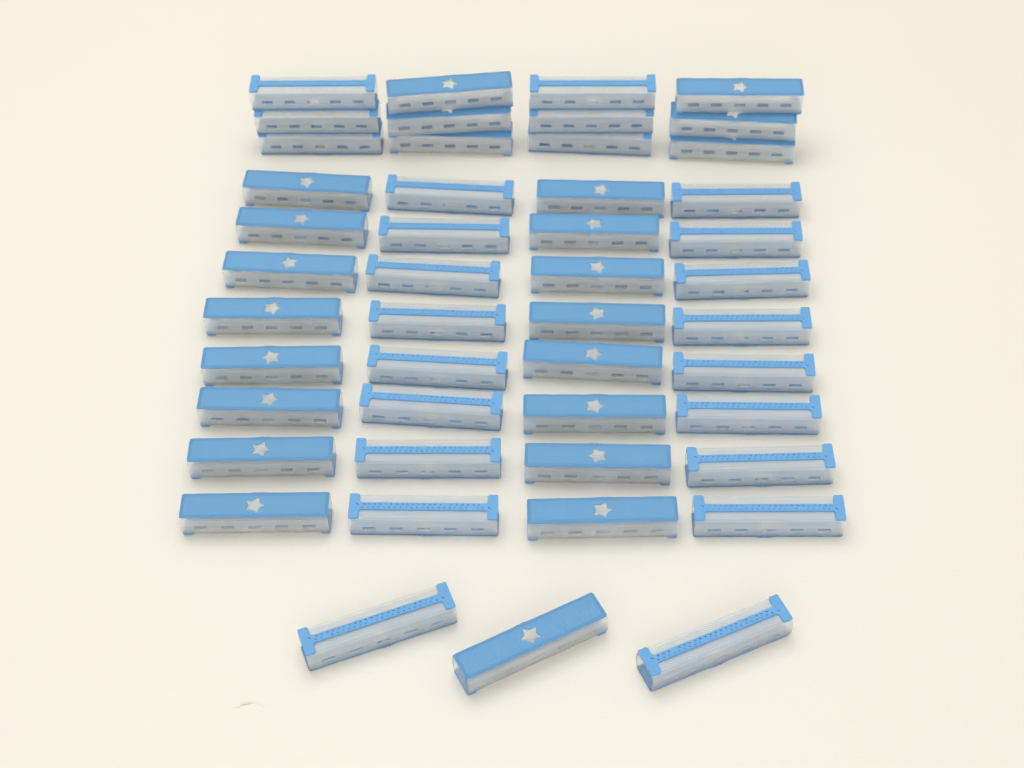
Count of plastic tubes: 47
